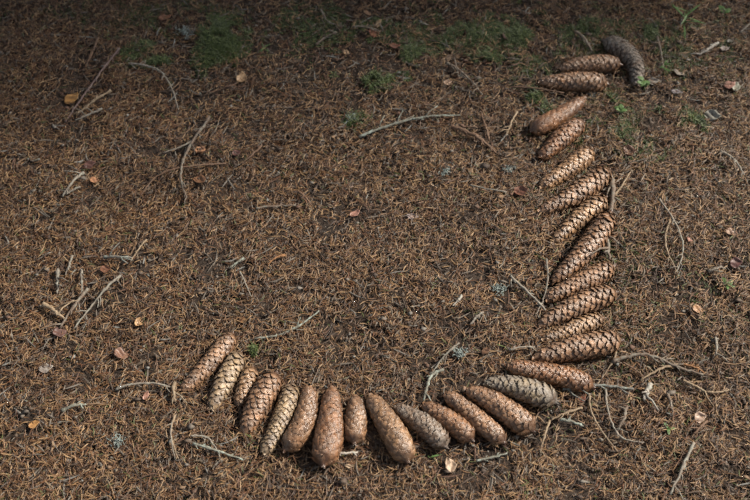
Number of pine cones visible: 28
